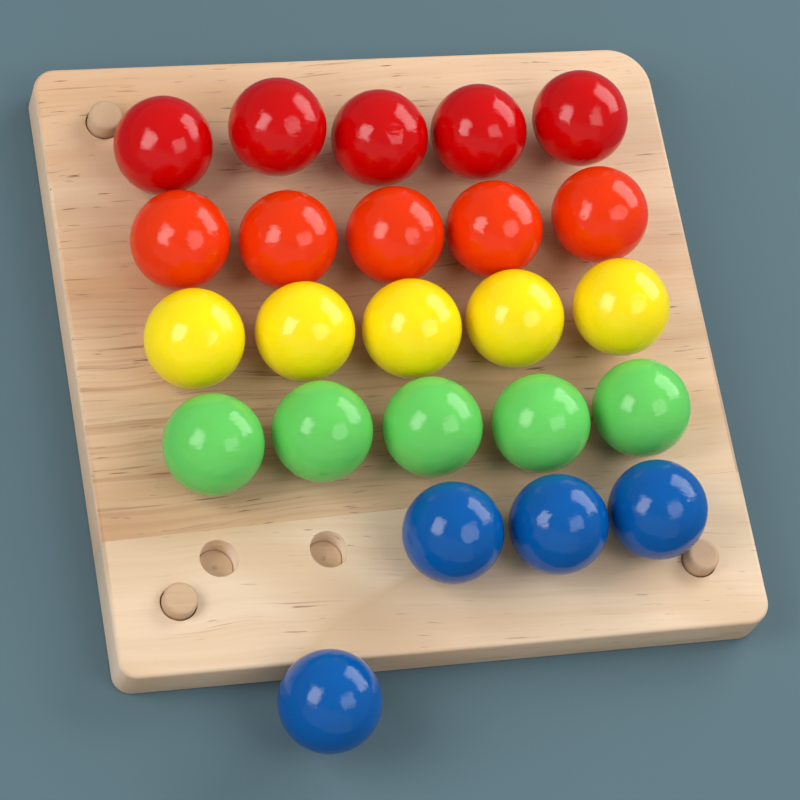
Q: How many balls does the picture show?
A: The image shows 24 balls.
